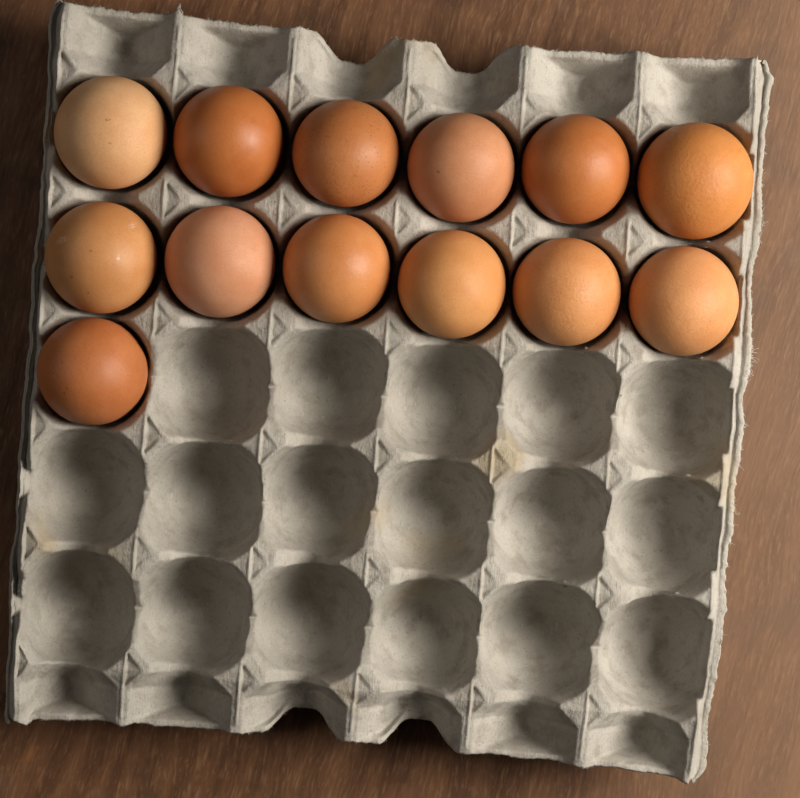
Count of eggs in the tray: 13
